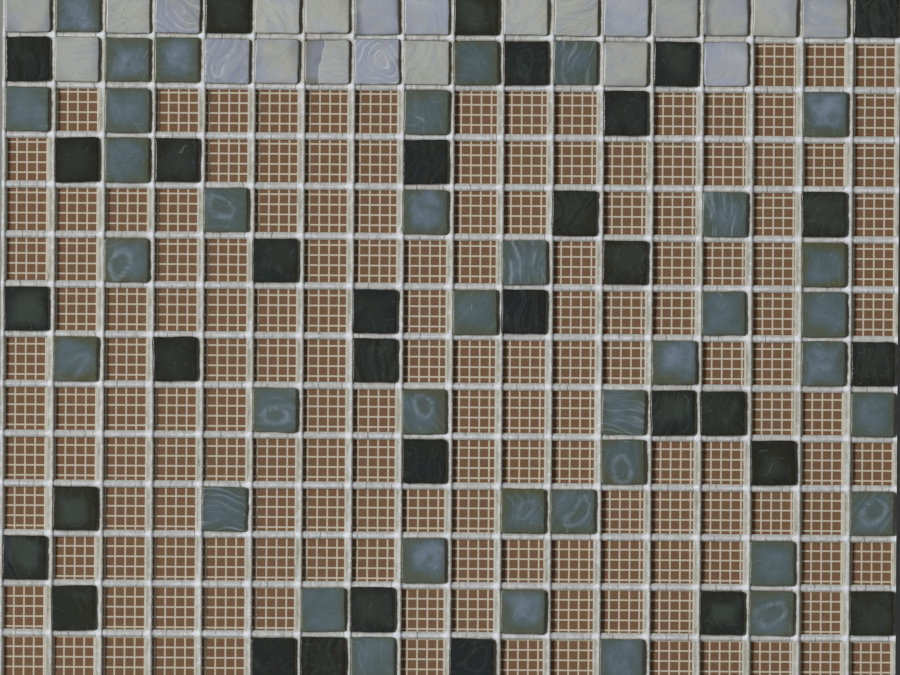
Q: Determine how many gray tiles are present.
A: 22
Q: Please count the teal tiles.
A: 38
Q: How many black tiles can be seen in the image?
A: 33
